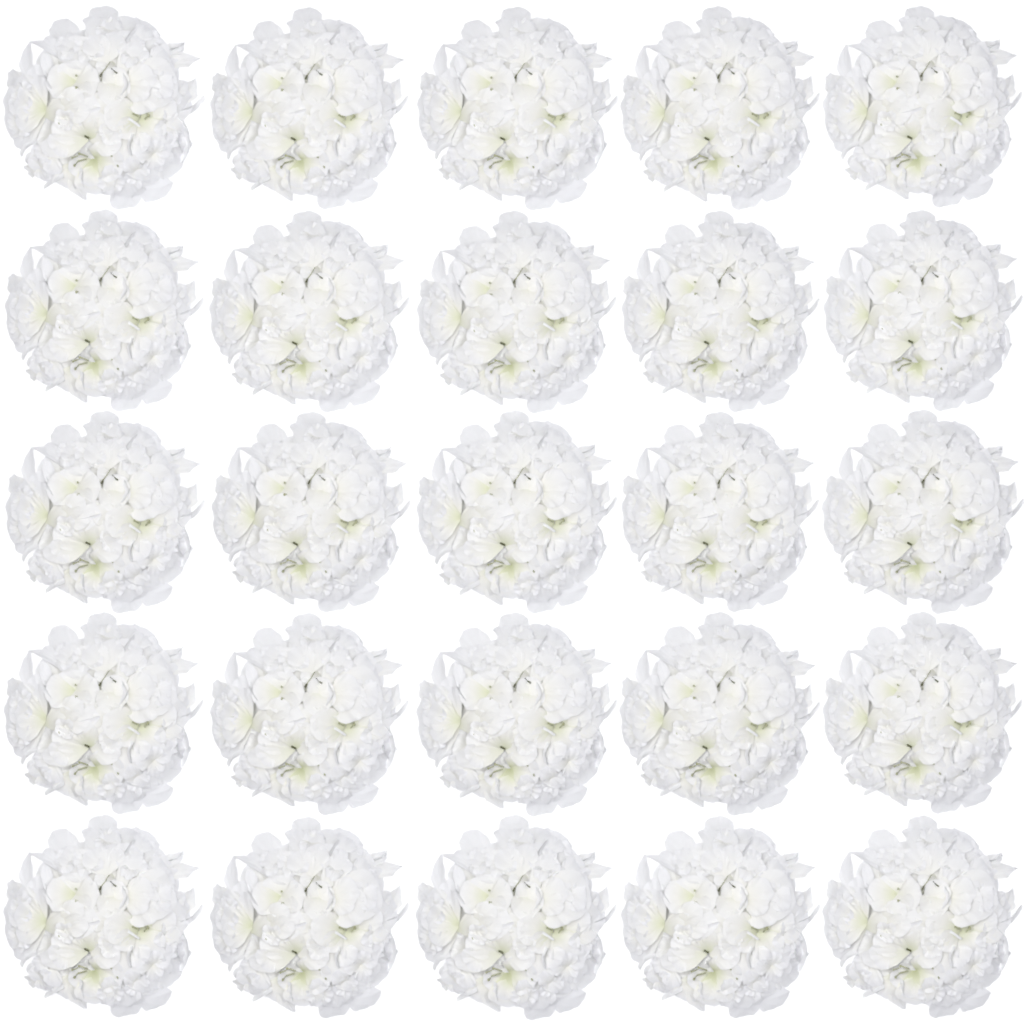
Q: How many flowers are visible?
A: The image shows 25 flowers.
